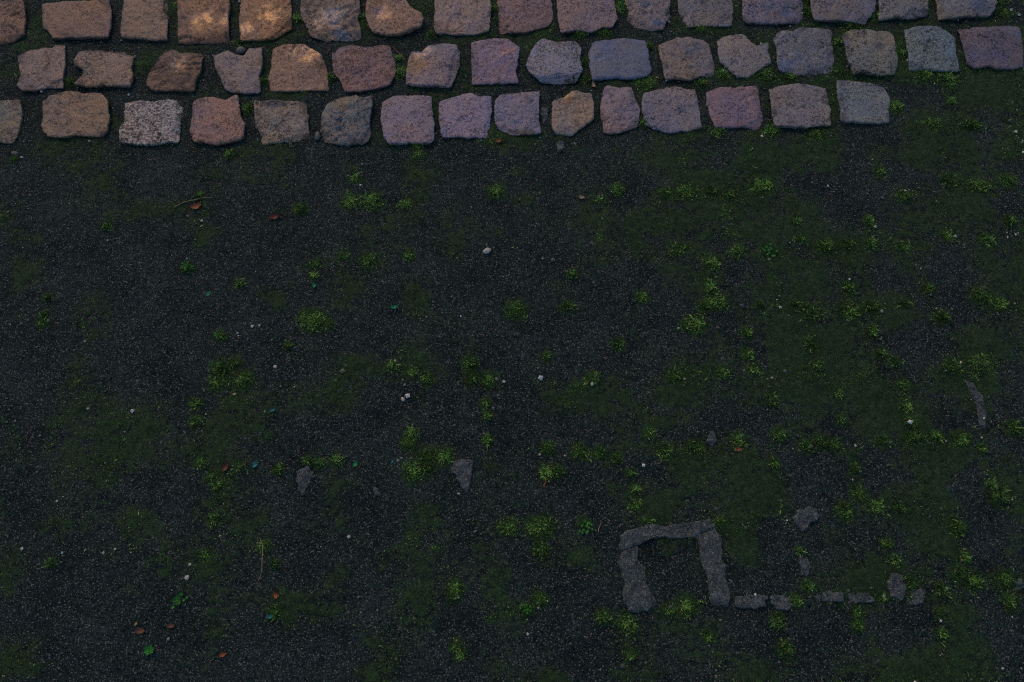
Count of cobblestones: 47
